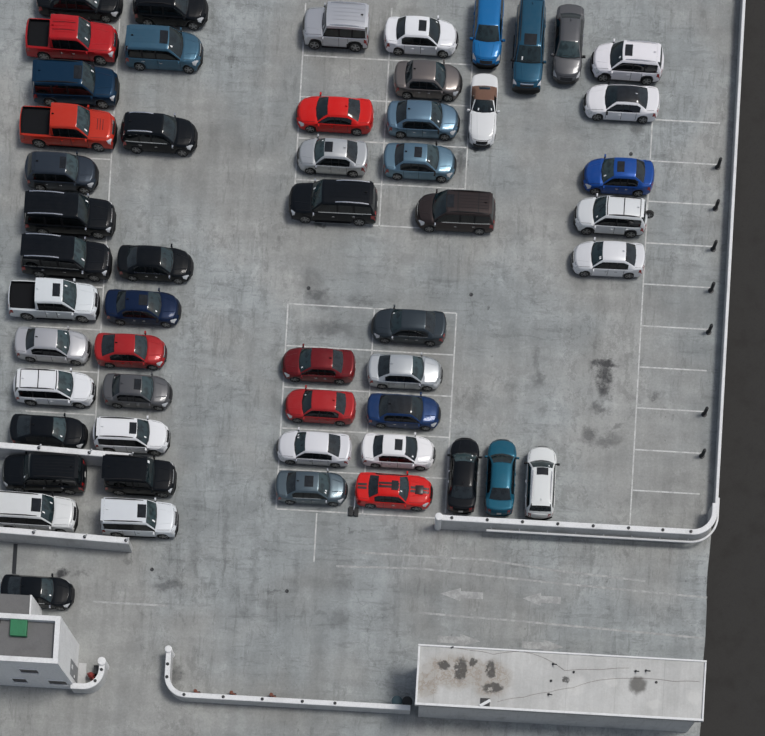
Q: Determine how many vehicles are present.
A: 54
